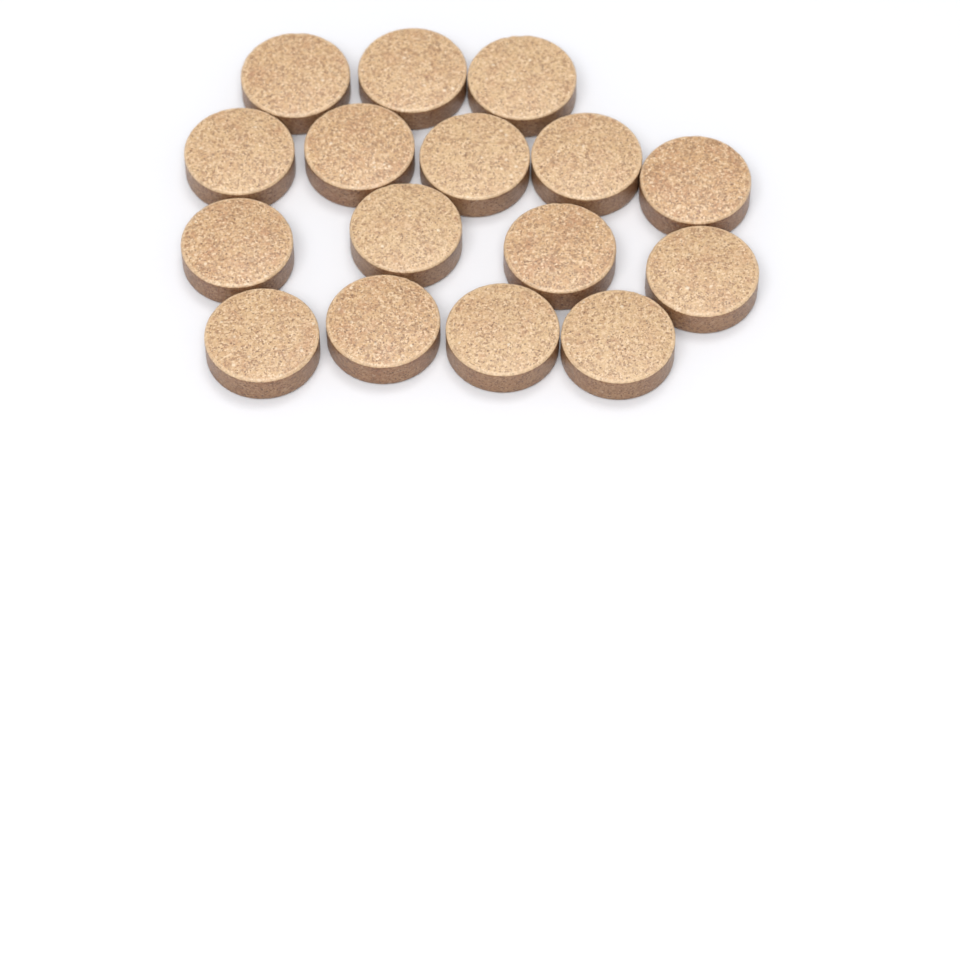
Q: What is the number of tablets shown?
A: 16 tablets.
